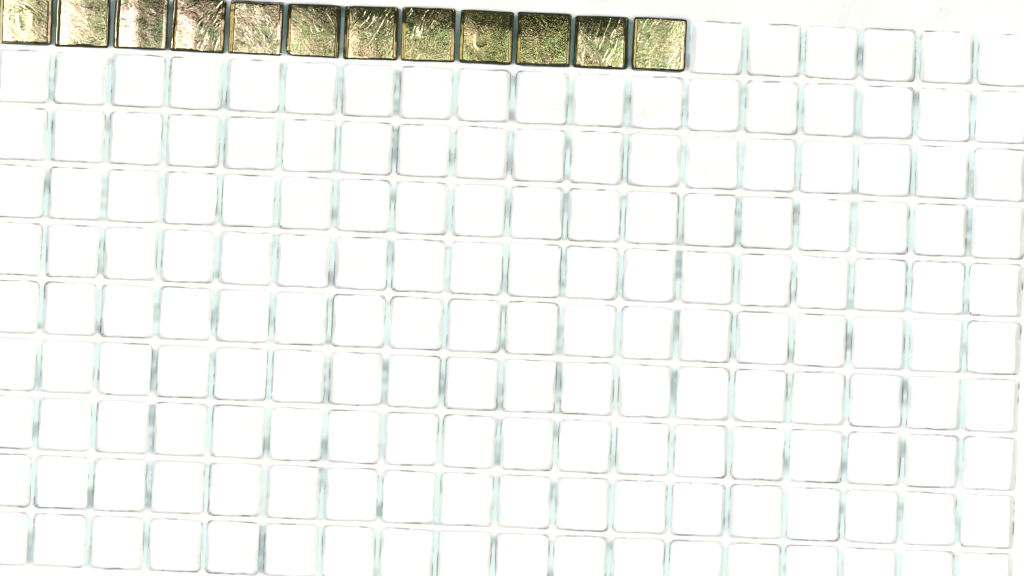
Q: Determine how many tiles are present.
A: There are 12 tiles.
